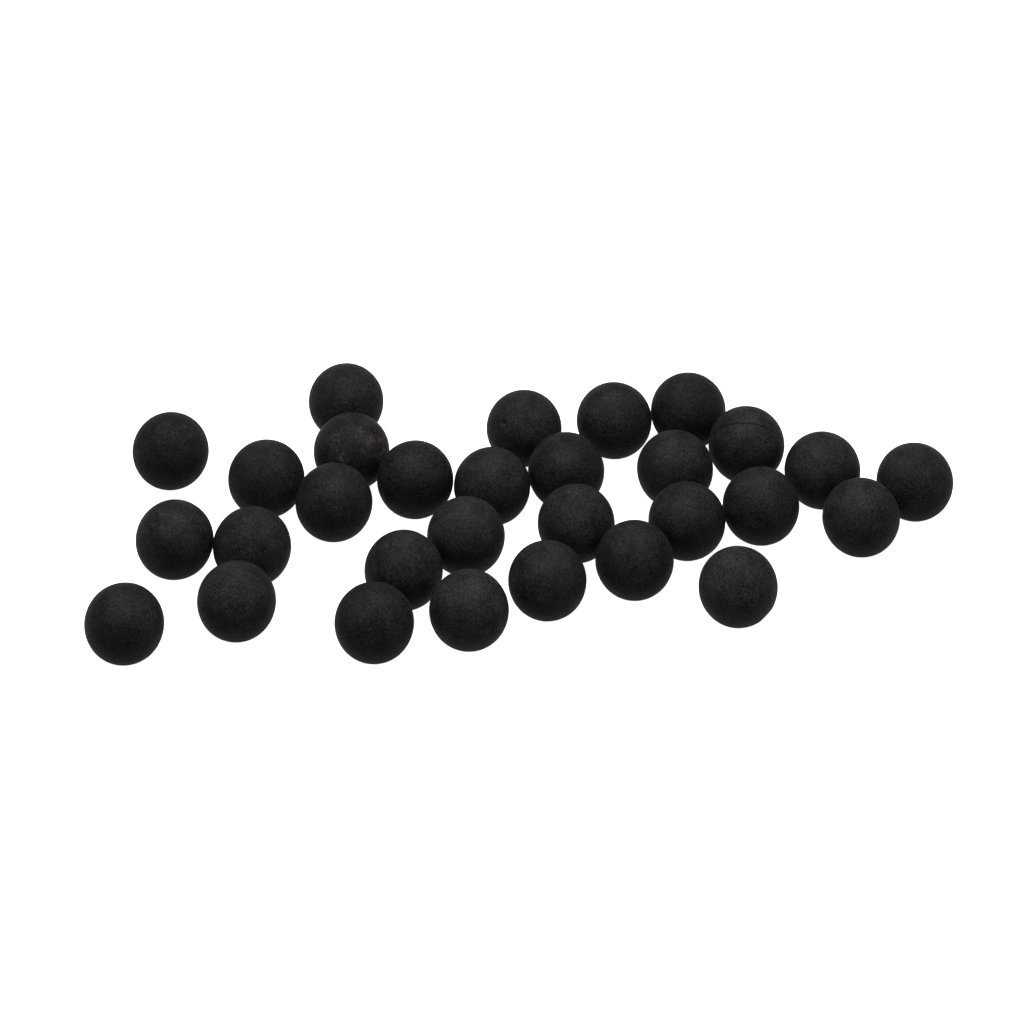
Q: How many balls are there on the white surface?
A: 30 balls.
